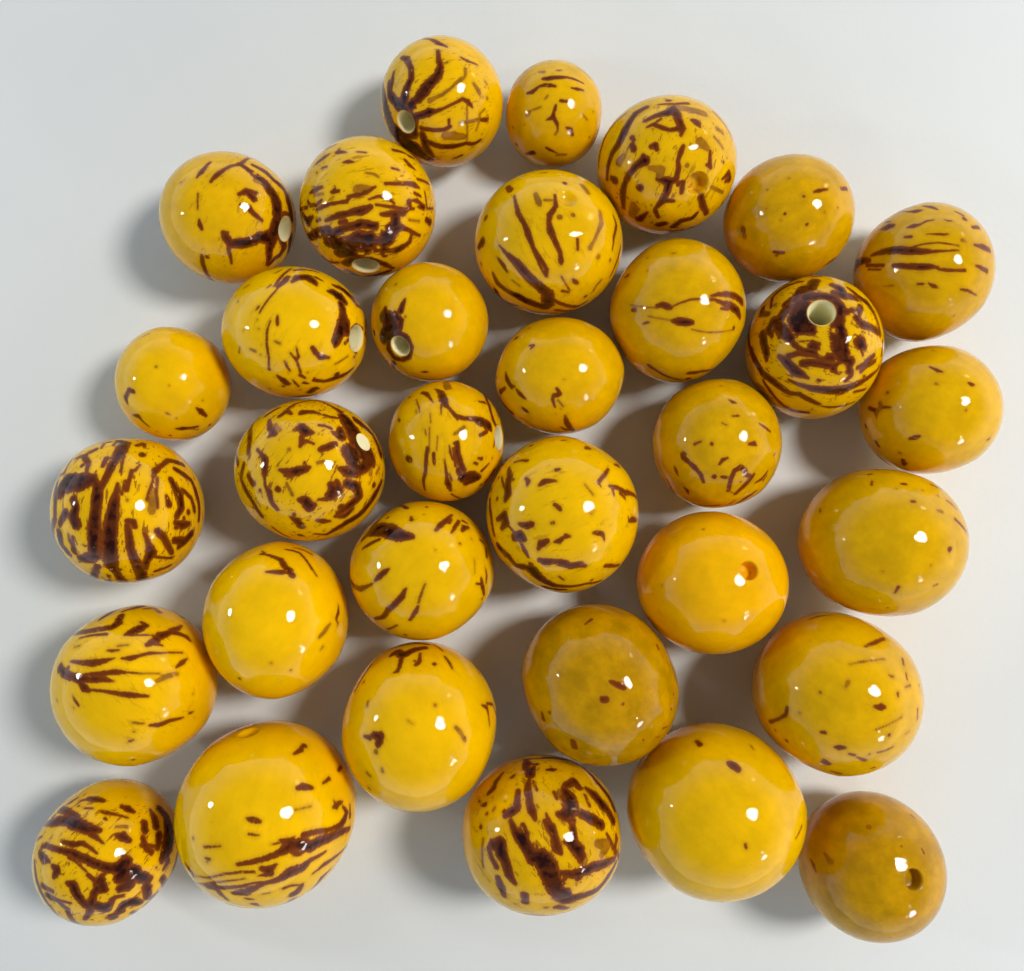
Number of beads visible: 33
